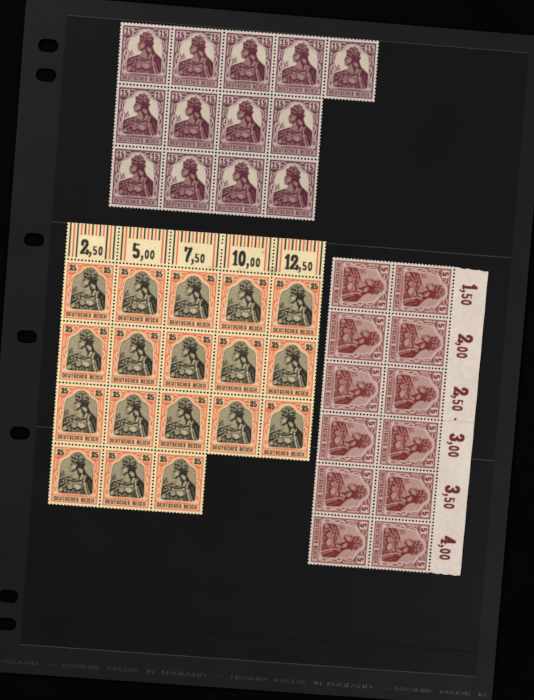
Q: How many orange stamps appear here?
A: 18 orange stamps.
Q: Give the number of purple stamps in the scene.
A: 13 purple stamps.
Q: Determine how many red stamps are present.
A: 12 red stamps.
